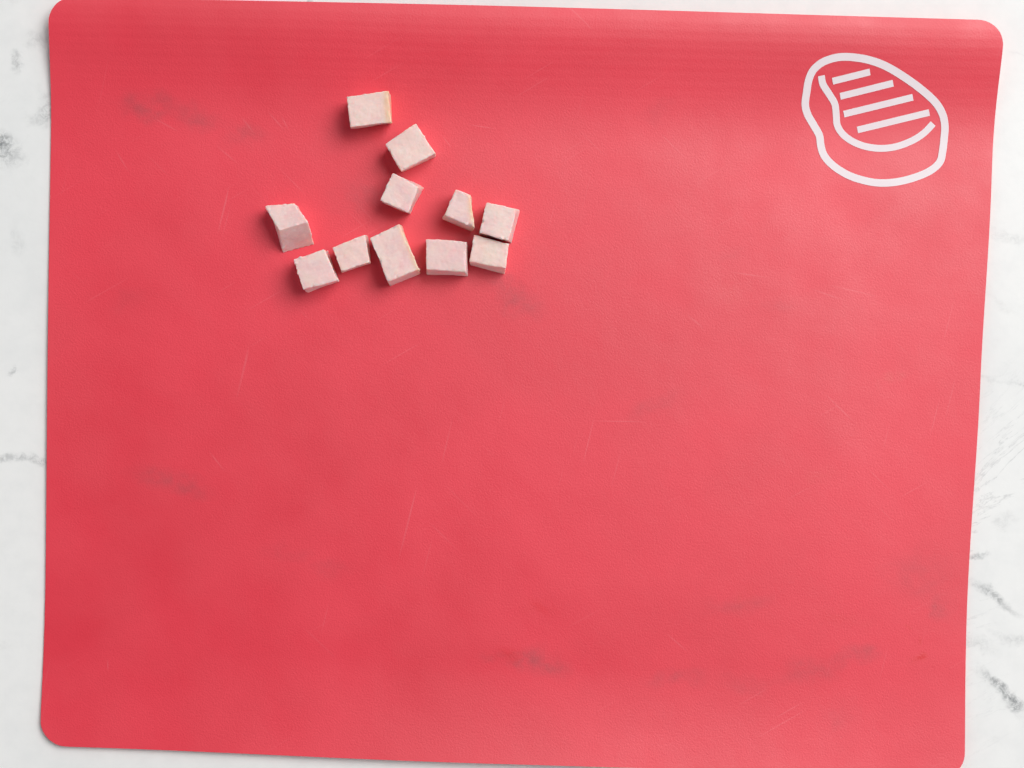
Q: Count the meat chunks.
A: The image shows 11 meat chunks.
